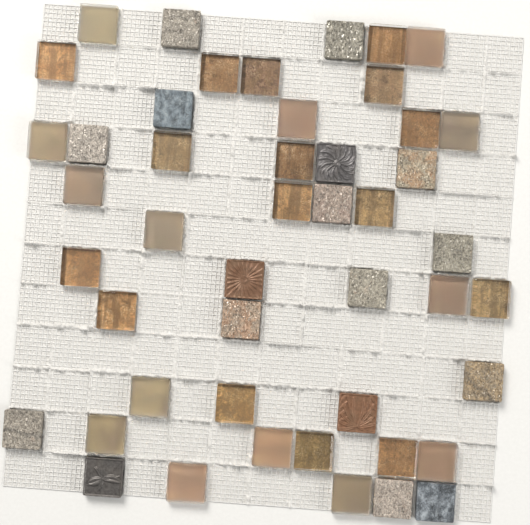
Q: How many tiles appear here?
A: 47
